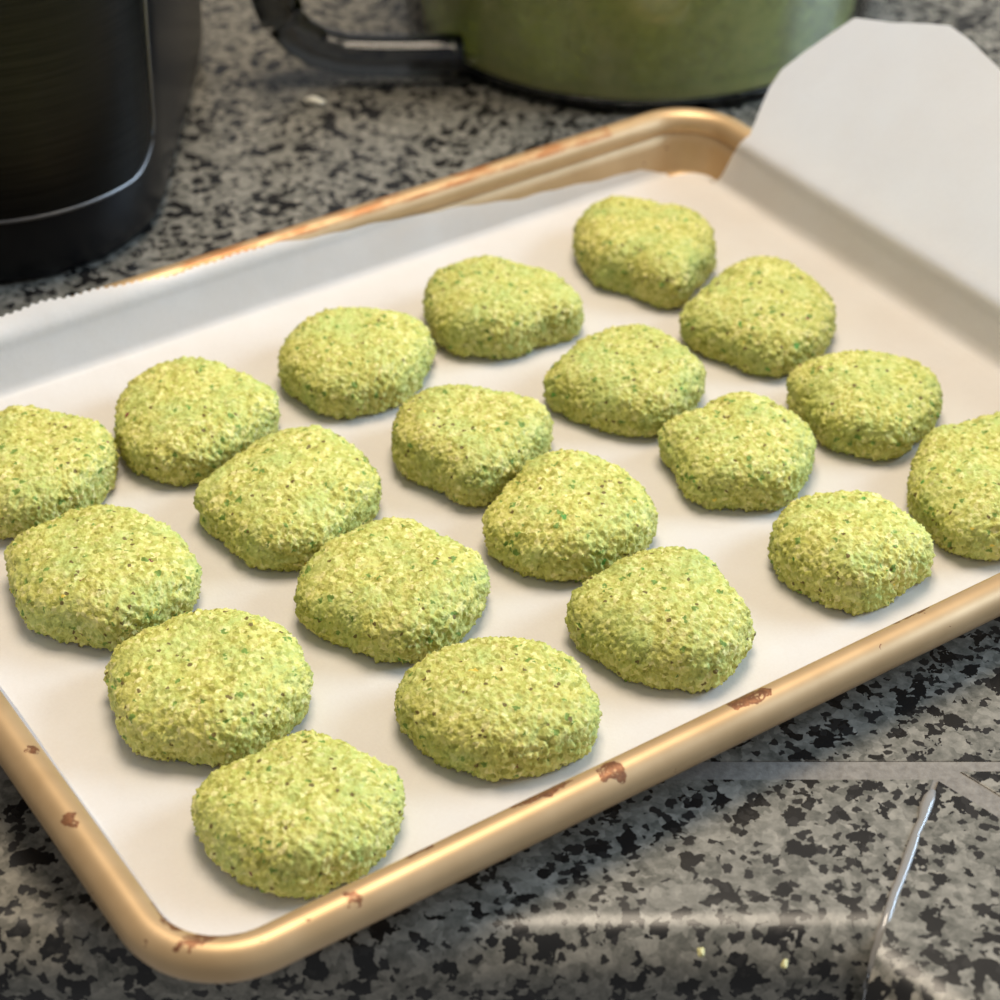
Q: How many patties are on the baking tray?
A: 20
